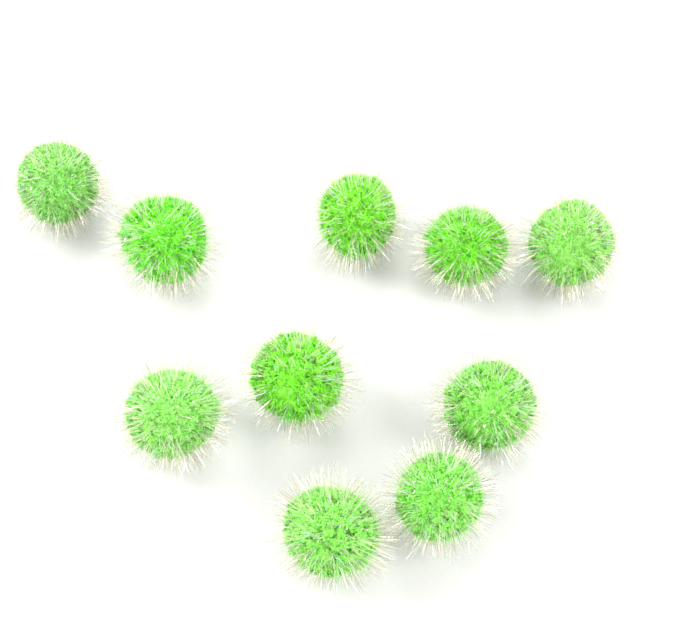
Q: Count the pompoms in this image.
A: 10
